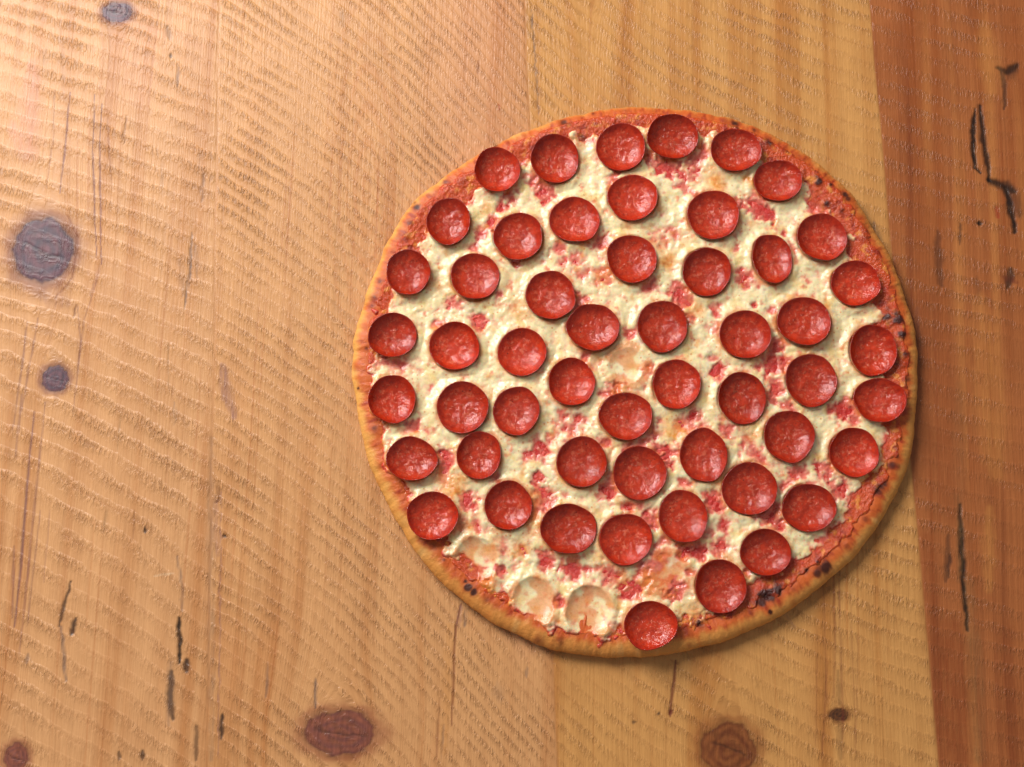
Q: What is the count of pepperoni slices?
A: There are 53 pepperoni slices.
